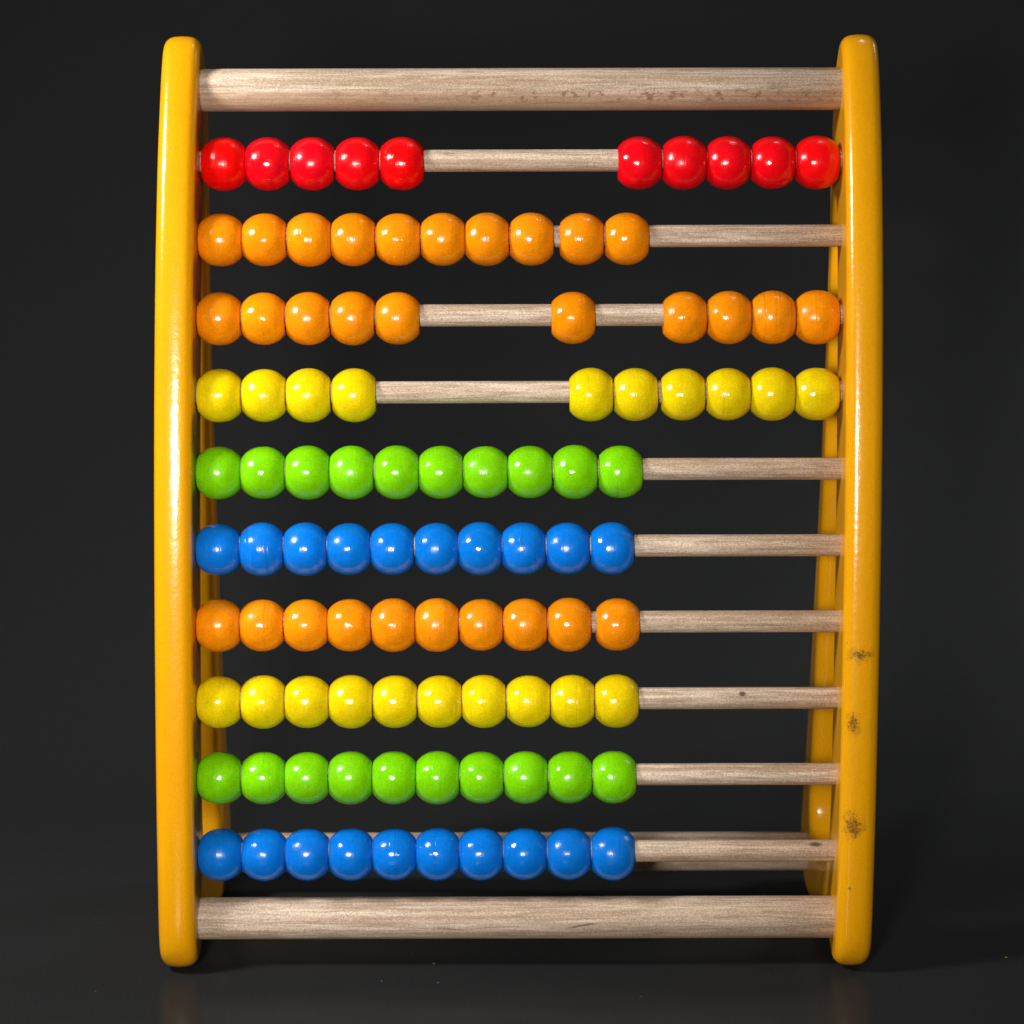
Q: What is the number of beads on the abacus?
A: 100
